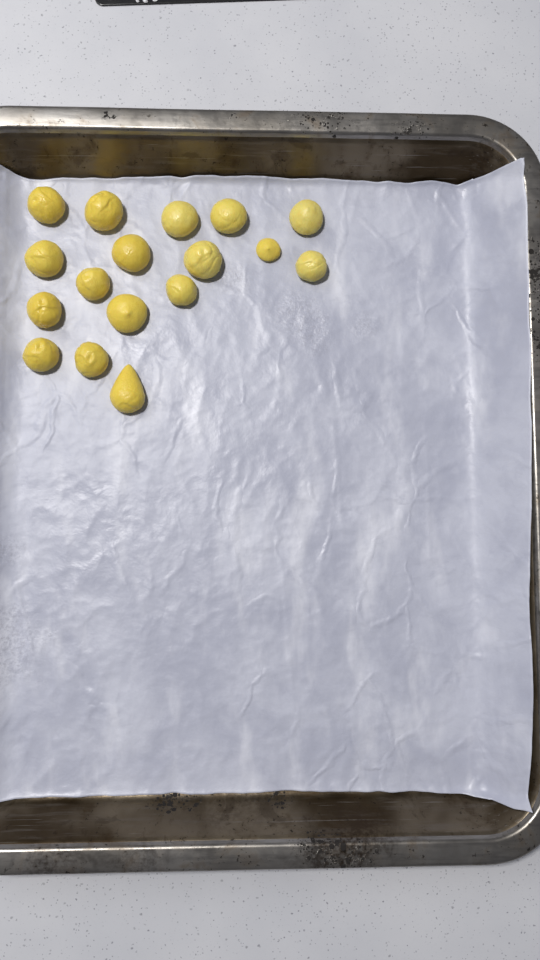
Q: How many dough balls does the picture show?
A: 17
